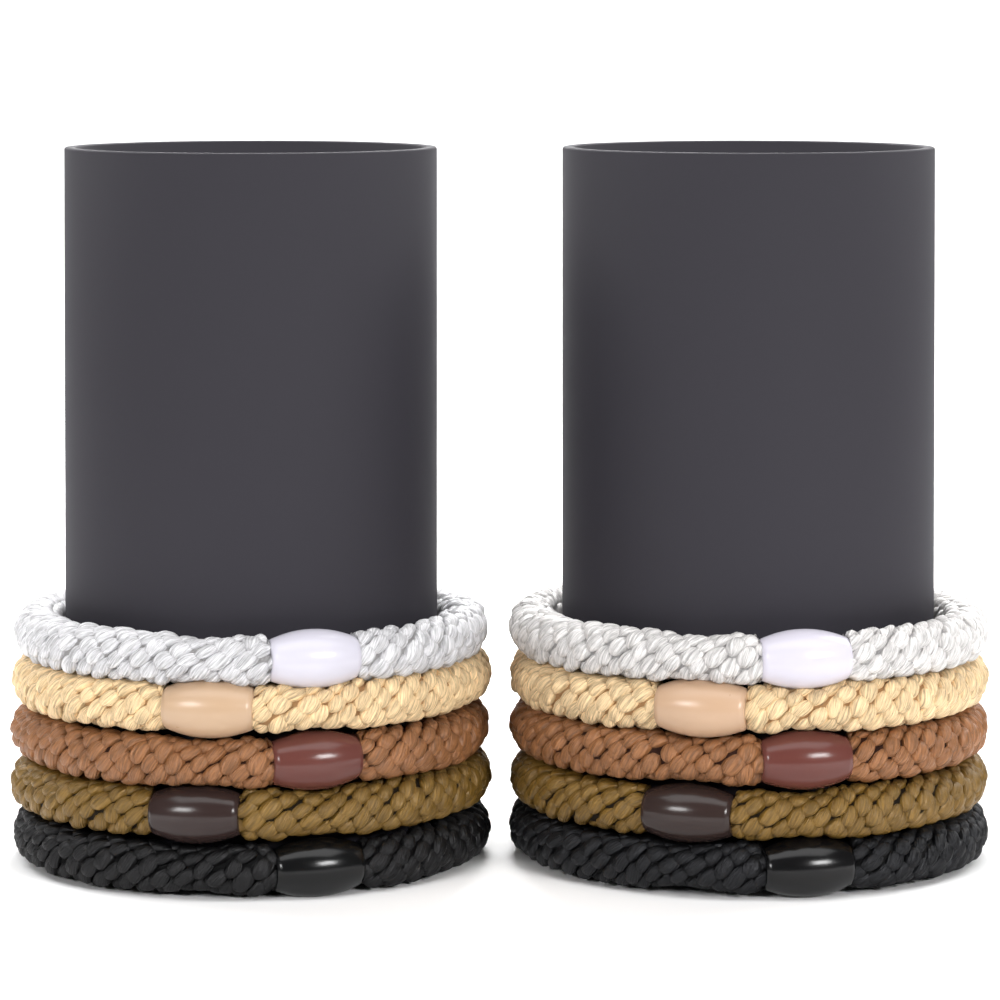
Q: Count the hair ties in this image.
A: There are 10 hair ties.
